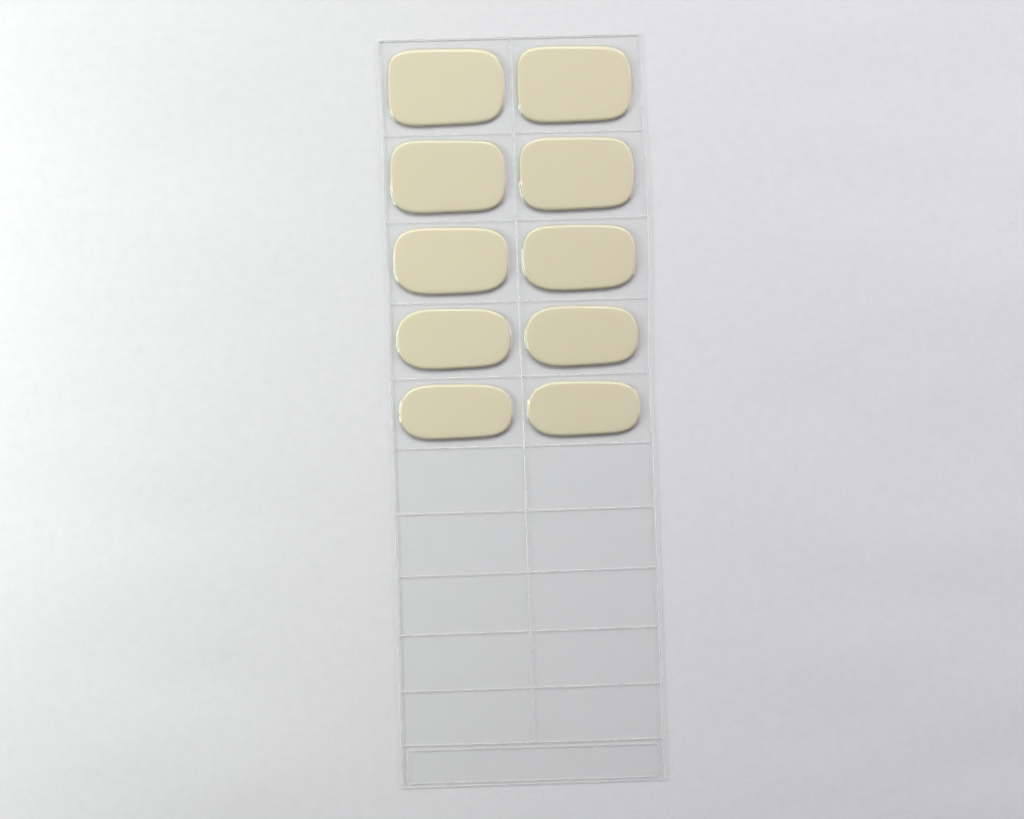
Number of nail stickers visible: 10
